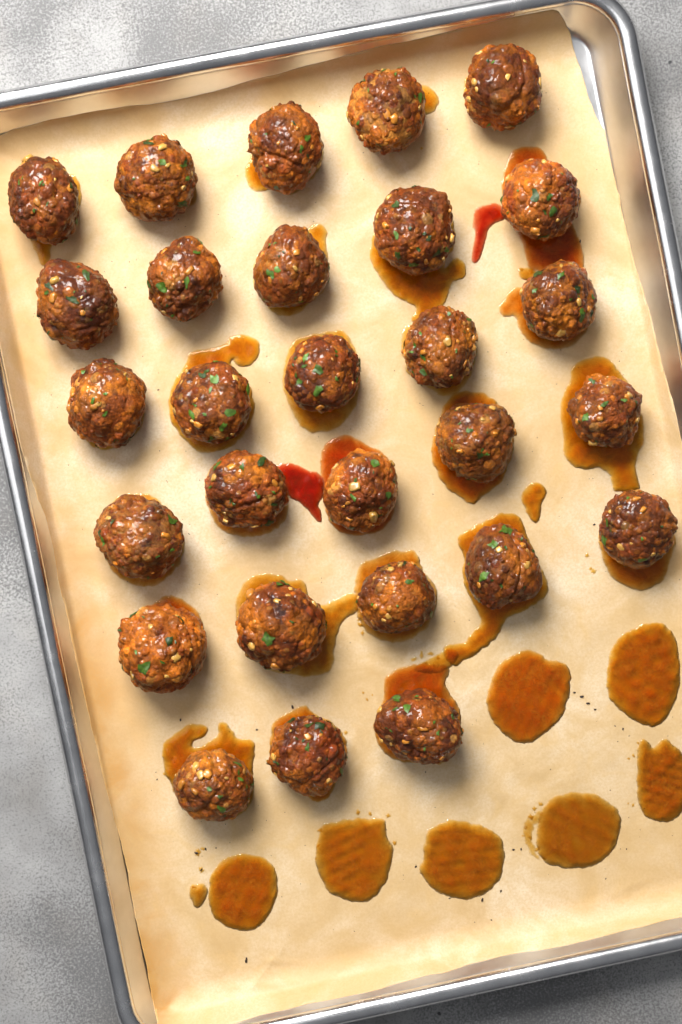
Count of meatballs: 28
